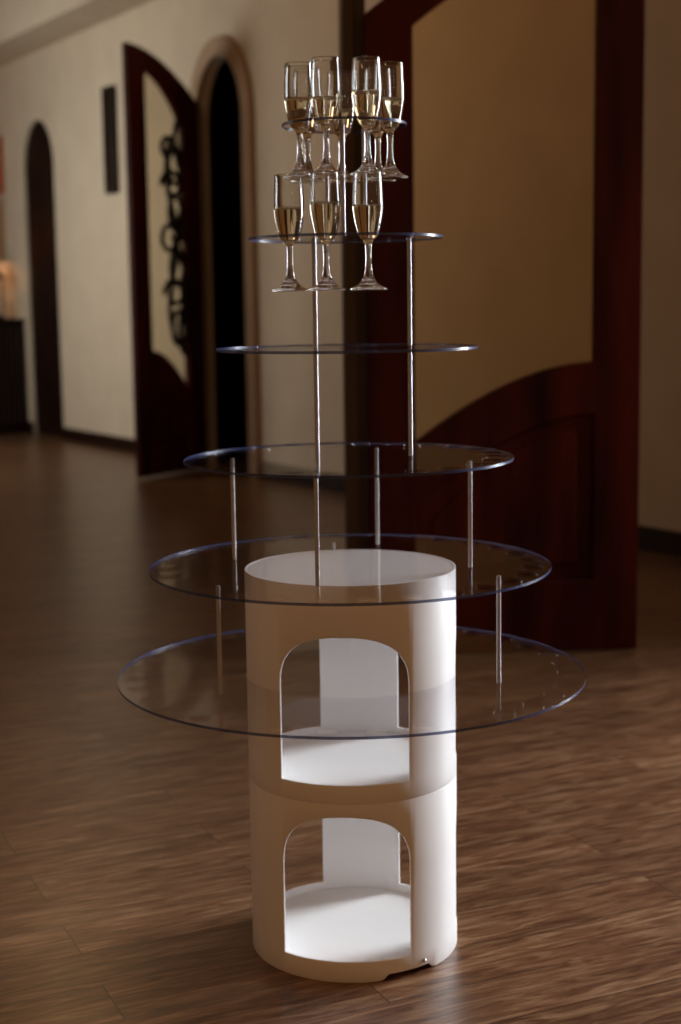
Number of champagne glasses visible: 10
